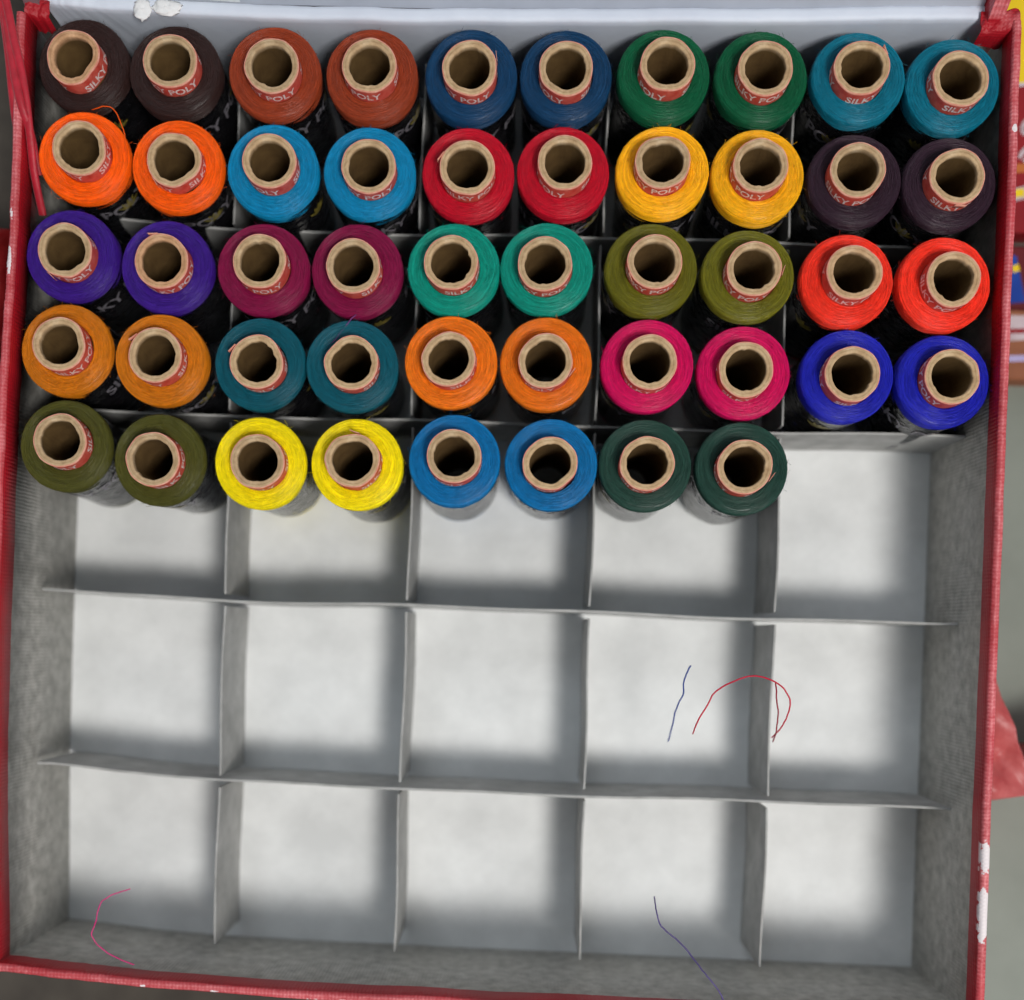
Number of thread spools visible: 48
